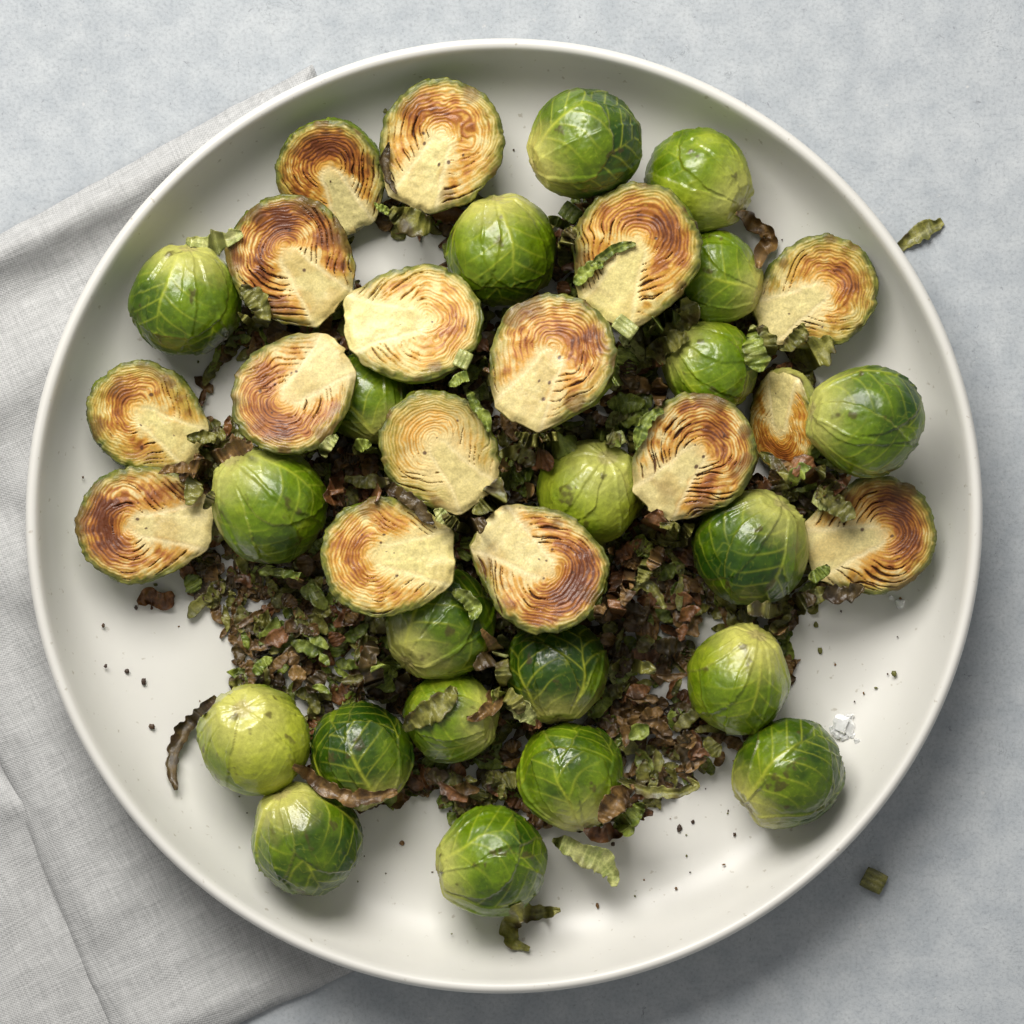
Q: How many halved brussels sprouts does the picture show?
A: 16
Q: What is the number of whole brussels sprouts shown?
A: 21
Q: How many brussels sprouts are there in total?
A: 37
